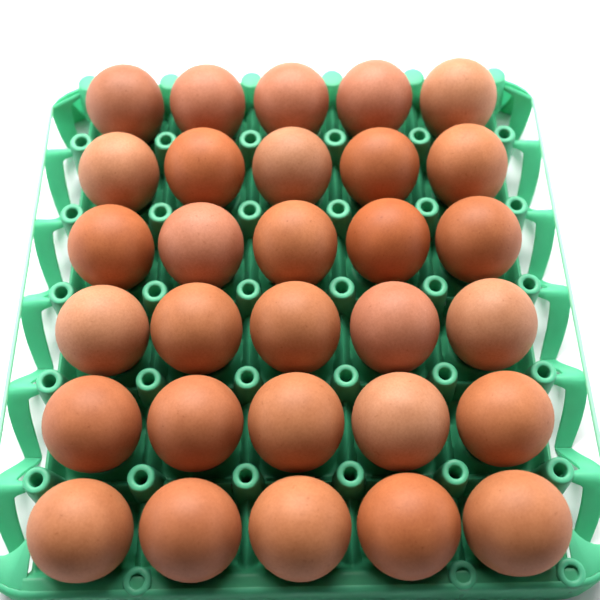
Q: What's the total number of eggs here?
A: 30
